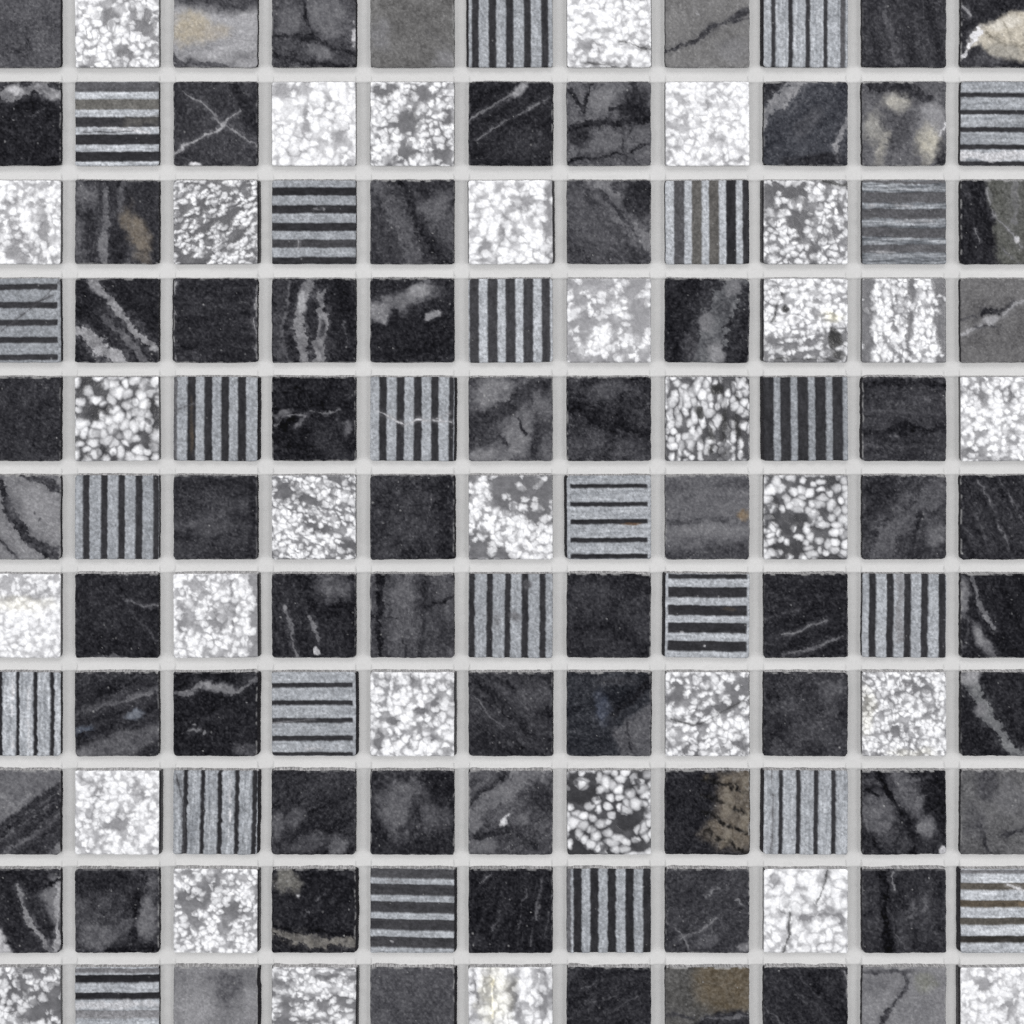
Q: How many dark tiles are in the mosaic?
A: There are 65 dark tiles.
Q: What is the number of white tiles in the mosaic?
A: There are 31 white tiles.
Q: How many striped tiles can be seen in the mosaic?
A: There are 25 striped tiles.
